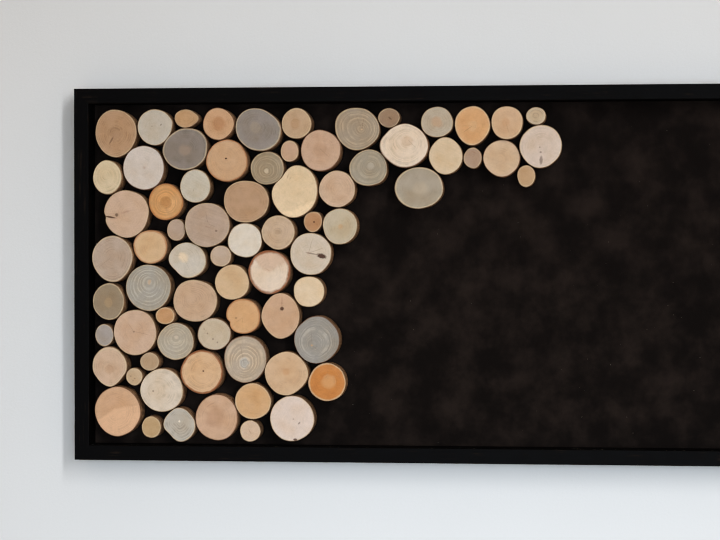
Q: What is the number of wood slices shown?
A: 73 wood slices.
